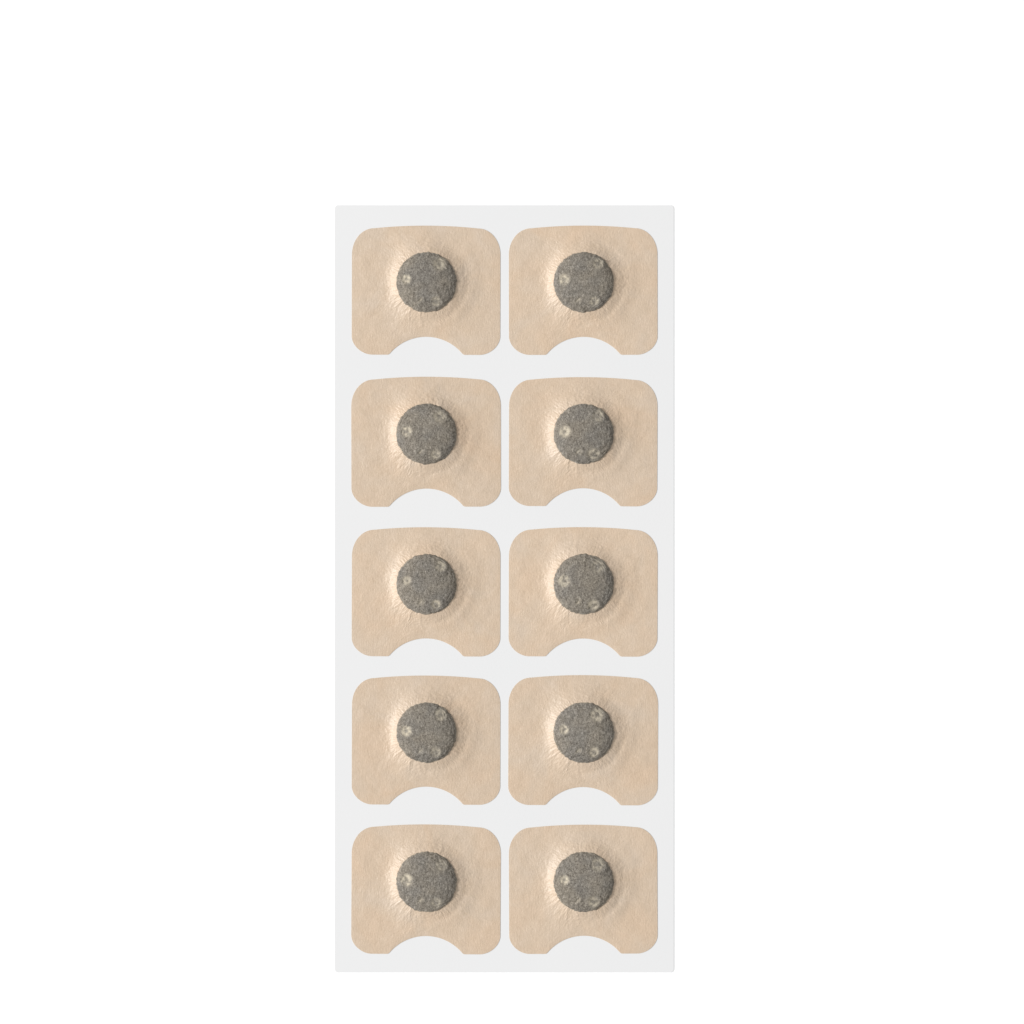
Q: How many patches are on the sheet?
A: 10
